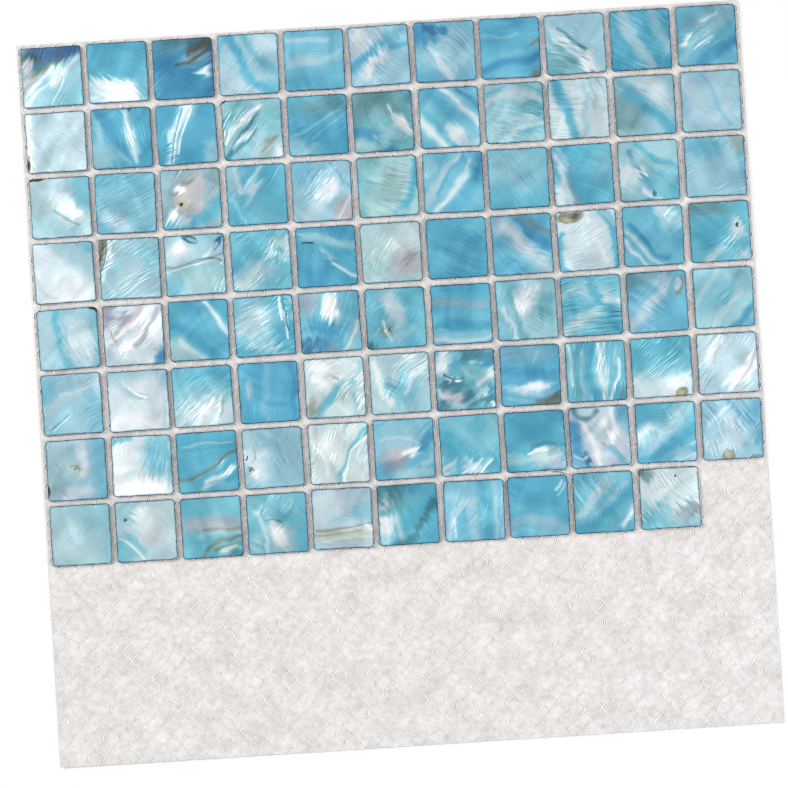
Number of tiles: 87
